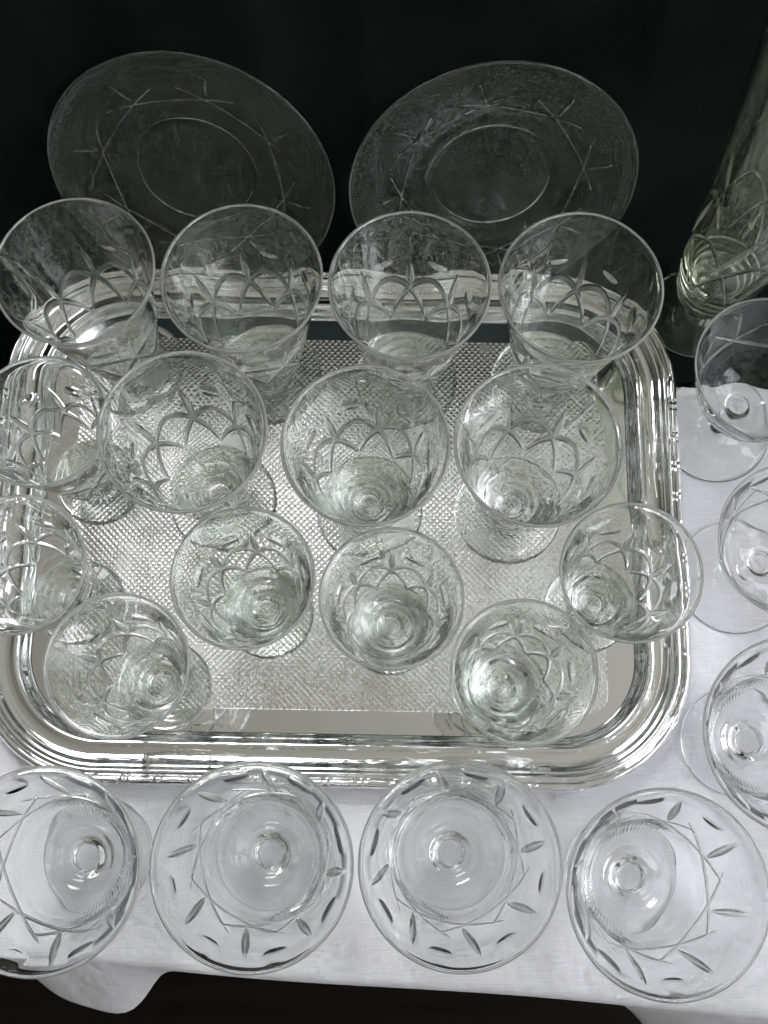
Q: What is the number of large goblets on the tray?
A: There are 7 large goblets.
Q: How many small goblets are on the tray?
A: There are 7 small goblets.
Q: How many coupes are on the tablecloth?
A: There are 5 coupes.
